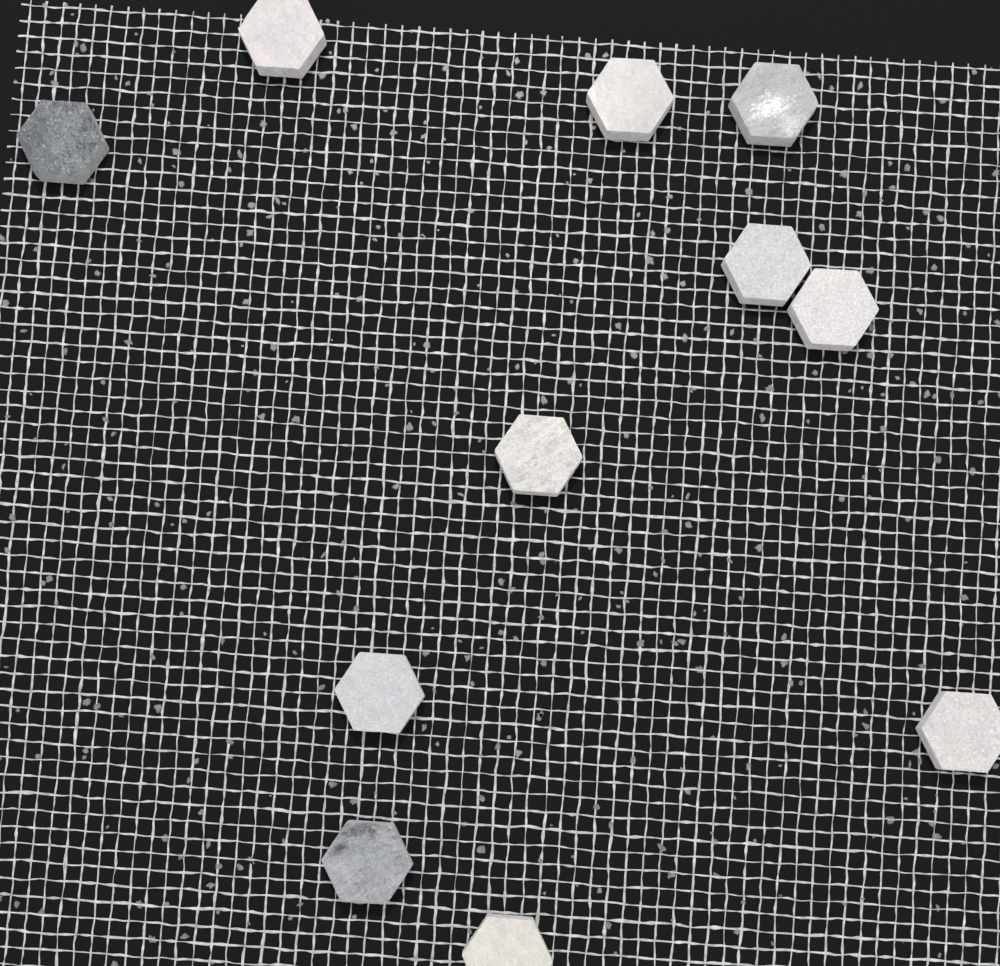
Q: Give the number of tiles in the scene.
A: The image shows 11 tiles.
